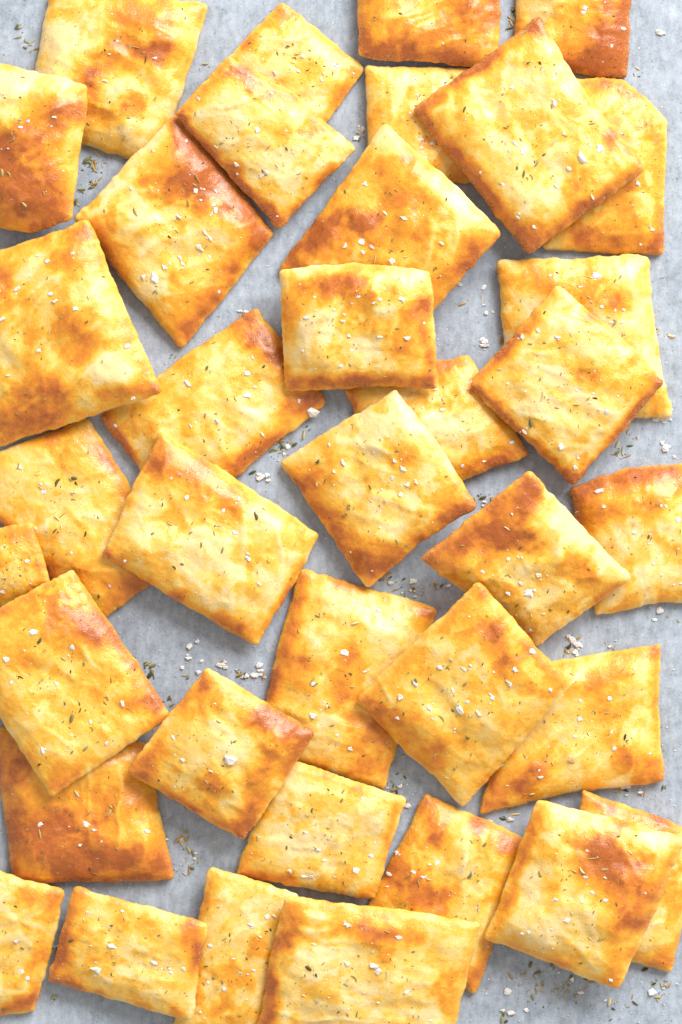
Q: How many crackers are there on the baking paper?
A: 37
